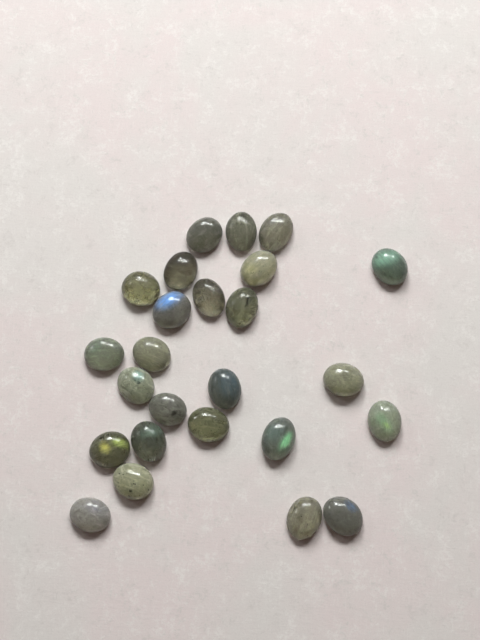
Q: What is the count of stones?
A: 25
